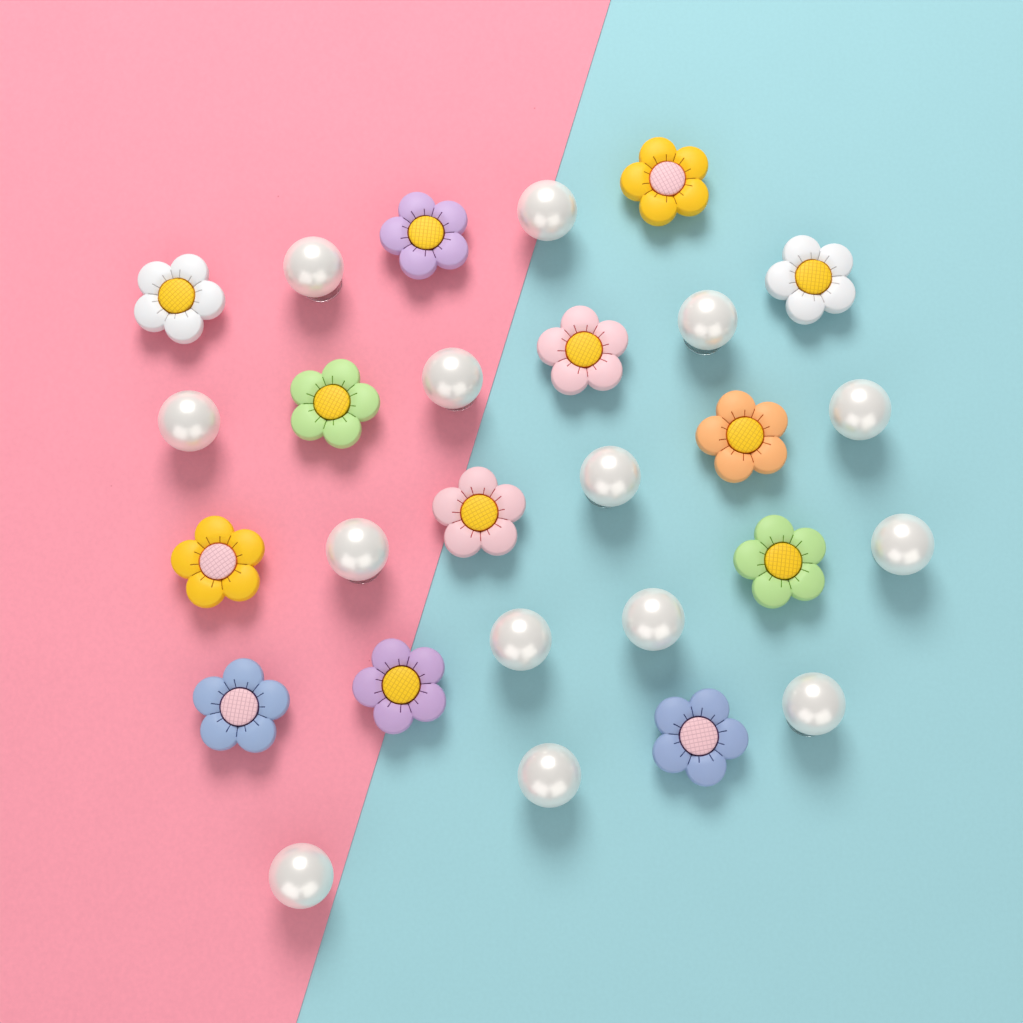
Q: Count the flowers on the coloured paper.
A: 13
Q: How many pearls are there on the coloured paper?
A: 14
